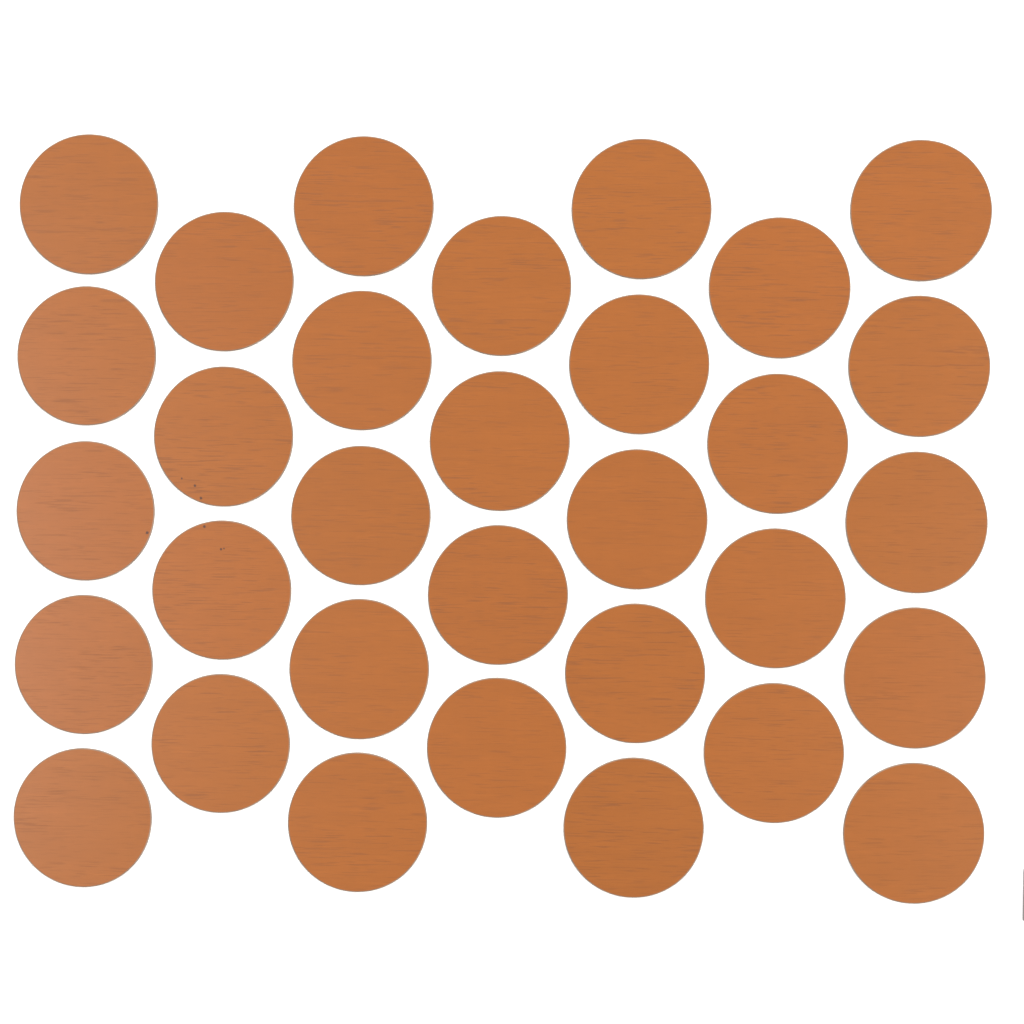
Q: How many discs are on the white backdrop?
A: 32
